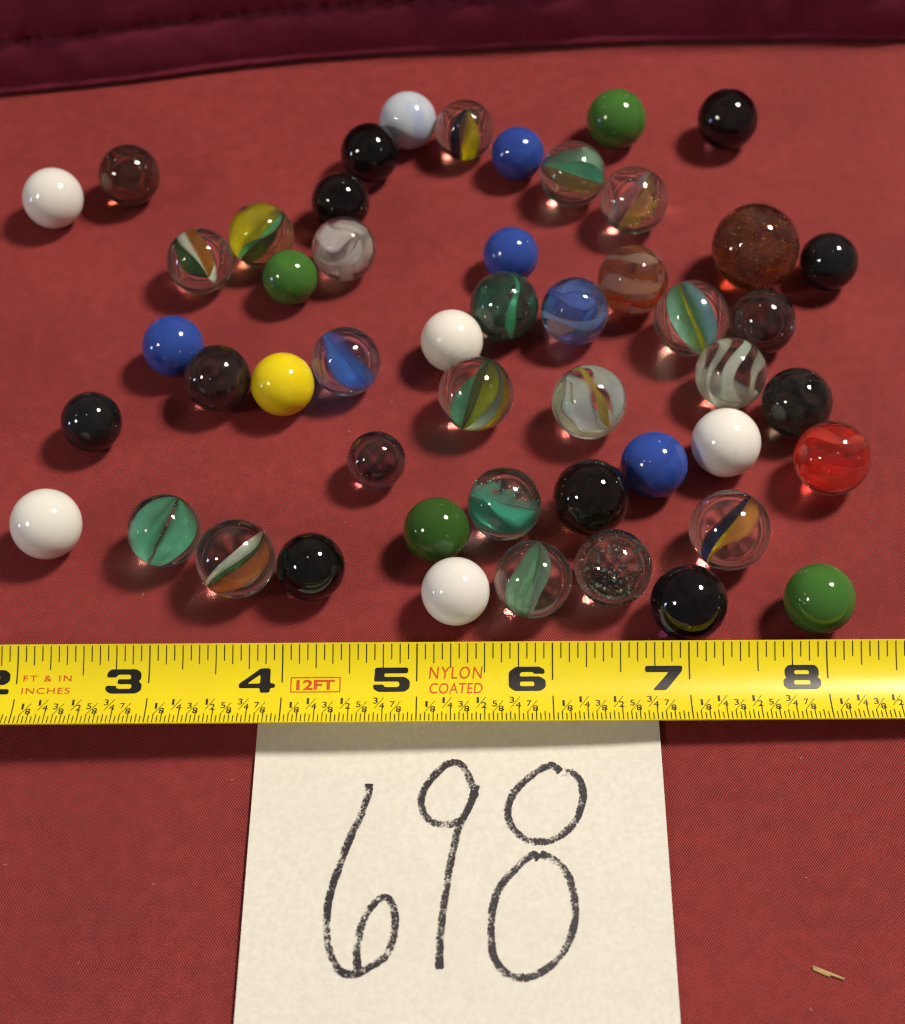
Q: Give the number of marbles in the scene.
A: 50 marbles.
